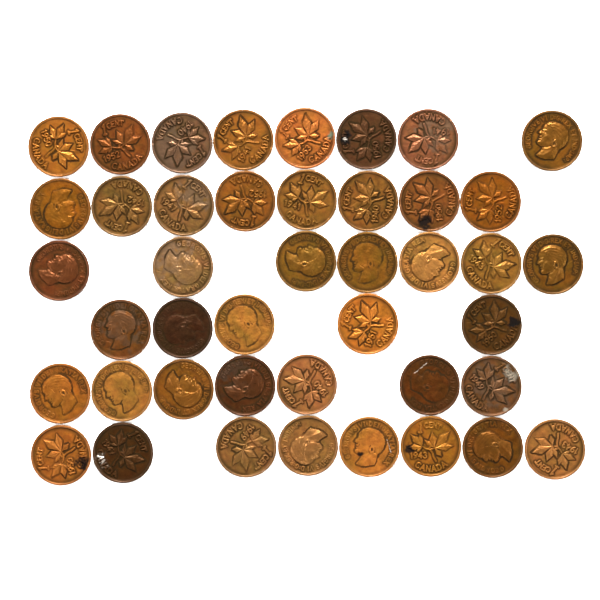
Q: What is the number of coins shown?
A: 43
